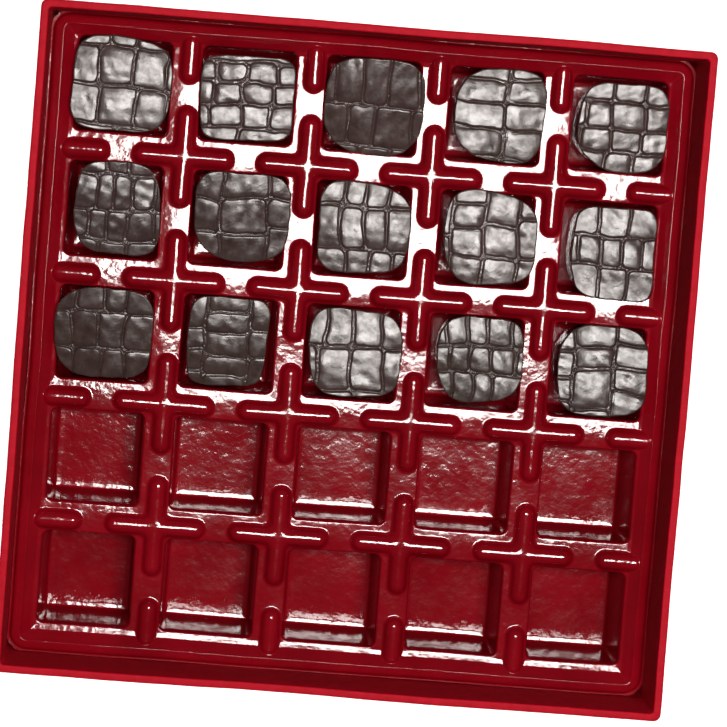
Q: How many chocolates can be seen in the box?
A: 15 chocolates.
